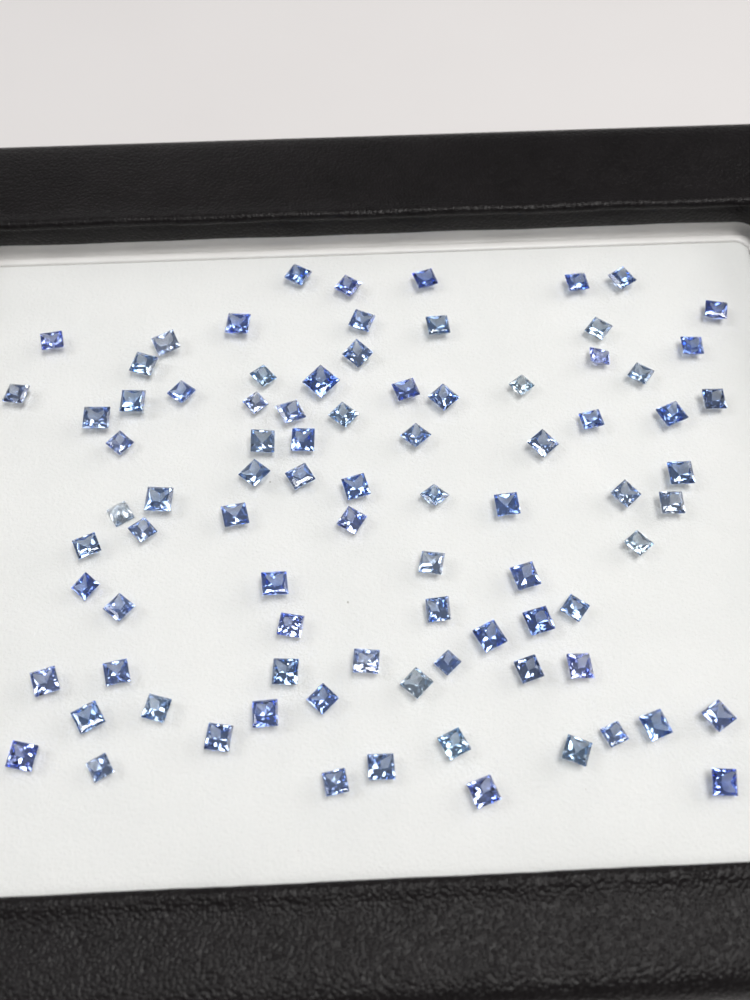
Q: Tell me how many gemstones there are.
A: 86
